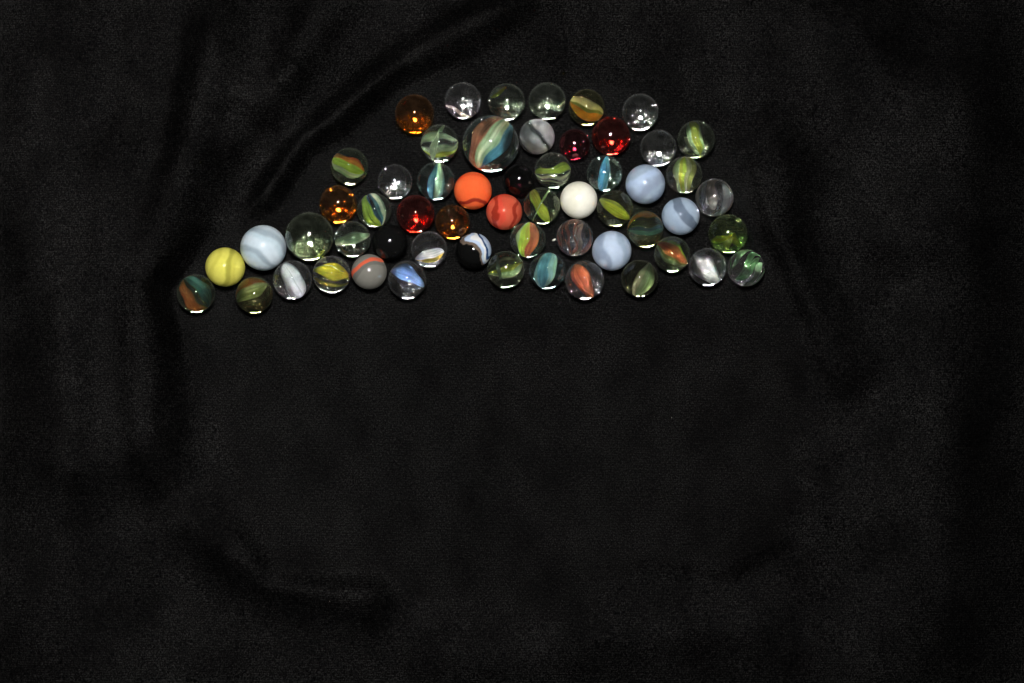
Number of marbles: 57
